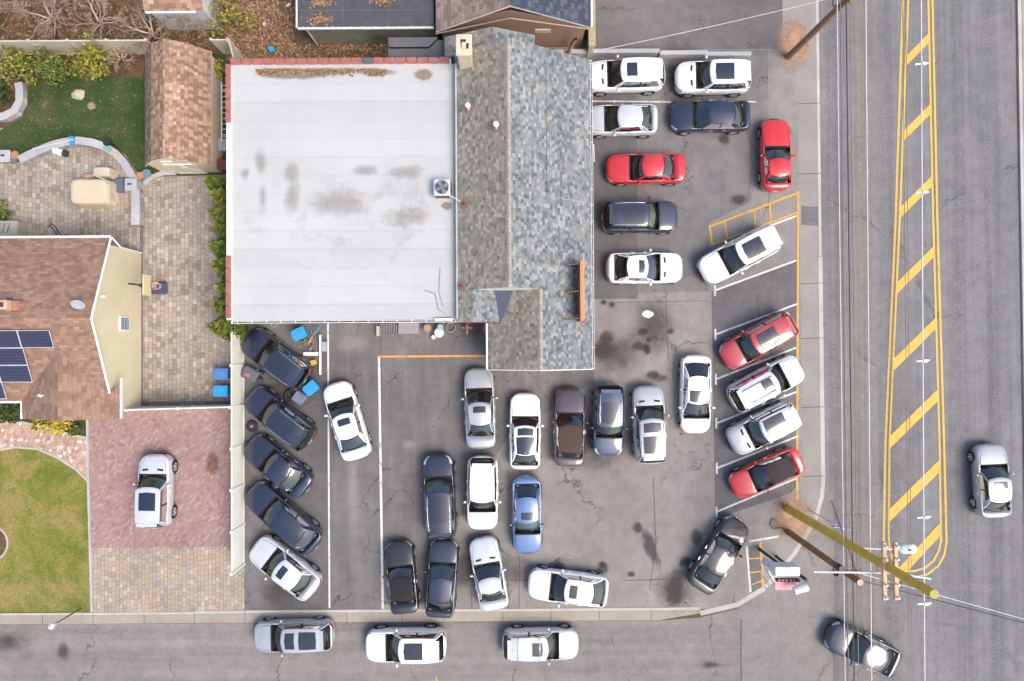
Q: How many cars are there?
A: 39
